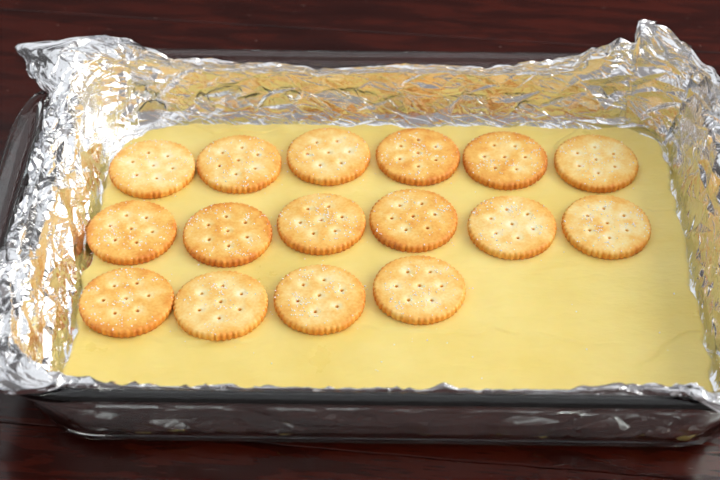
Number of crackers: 16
